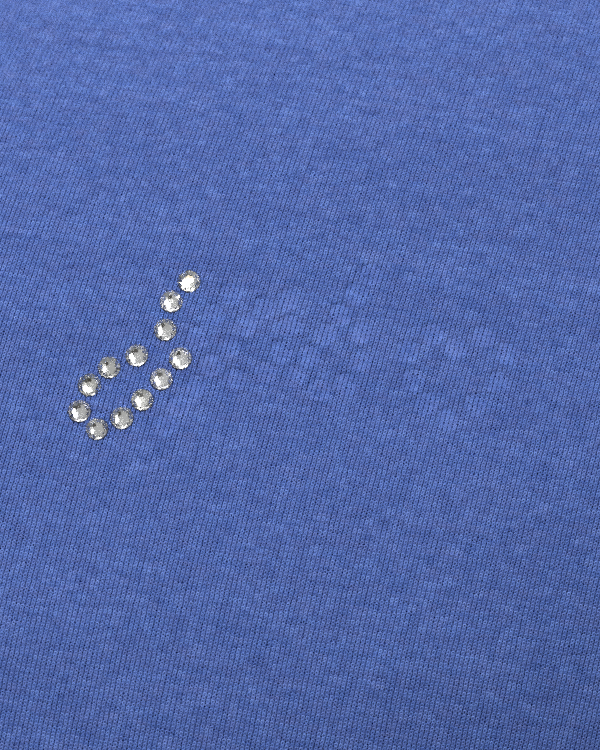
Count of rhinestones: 12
